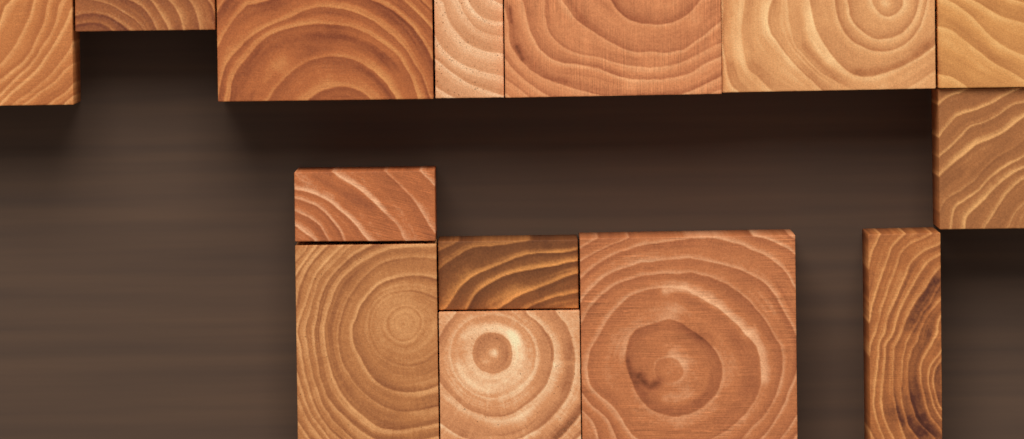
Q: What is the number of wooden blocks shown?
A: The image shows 14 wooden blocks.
